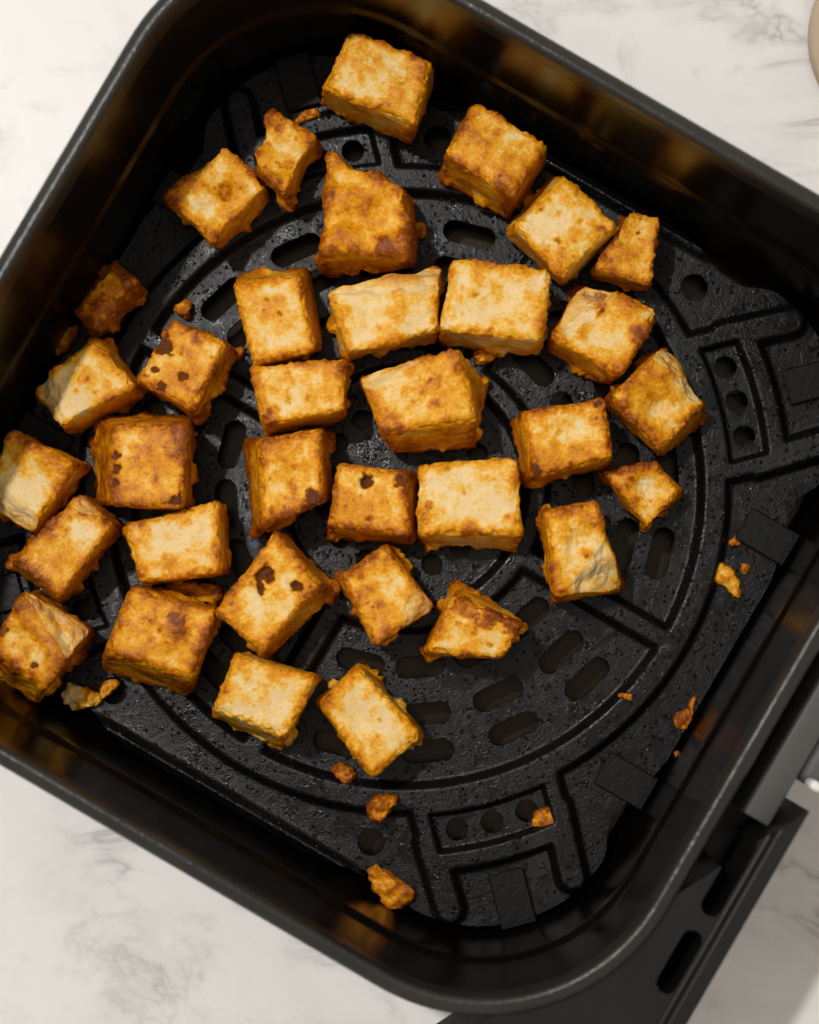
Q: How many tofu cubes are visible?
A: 34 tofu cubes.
